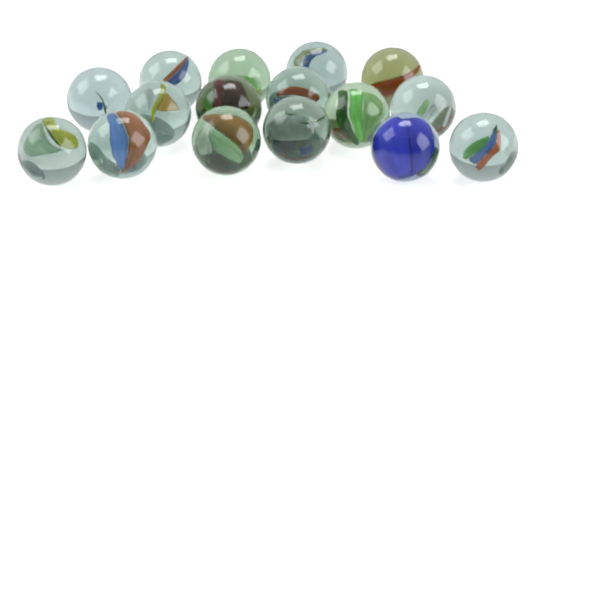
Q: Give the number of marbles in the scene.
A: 16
